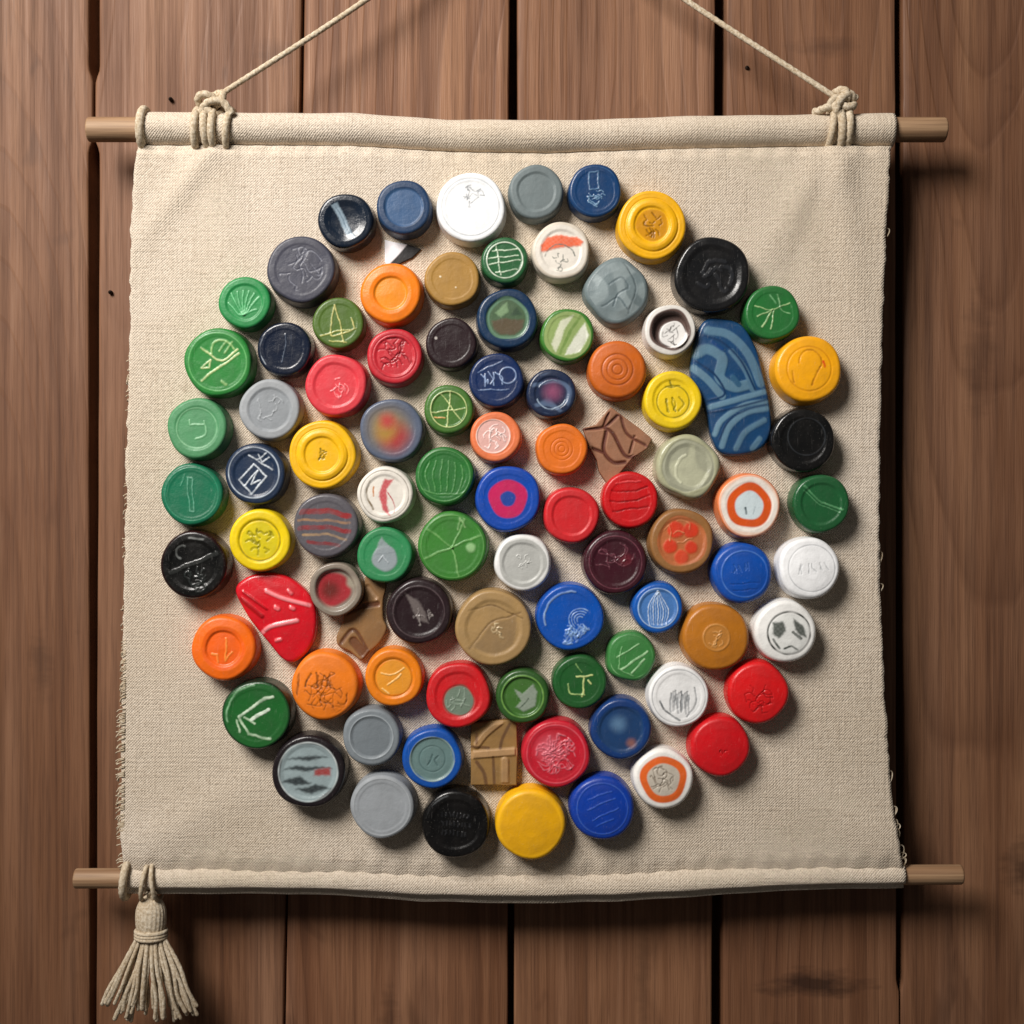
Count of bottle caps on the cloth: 85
